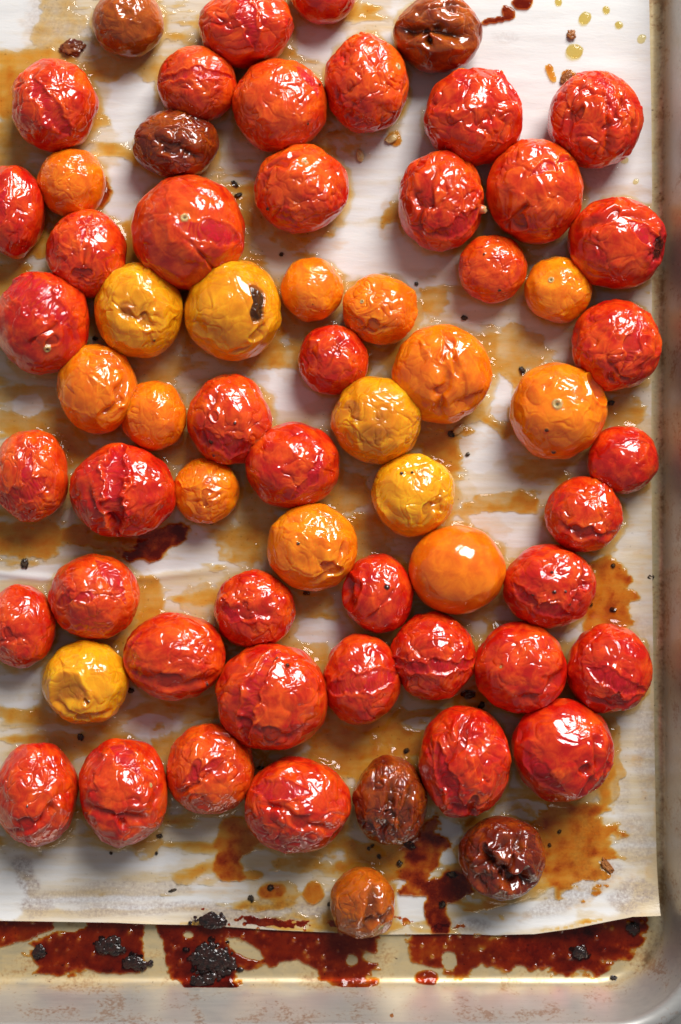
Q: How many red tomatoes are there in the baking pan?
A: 42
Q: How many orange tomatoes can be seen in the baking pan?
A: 11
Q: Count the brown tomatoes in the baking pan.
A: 6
